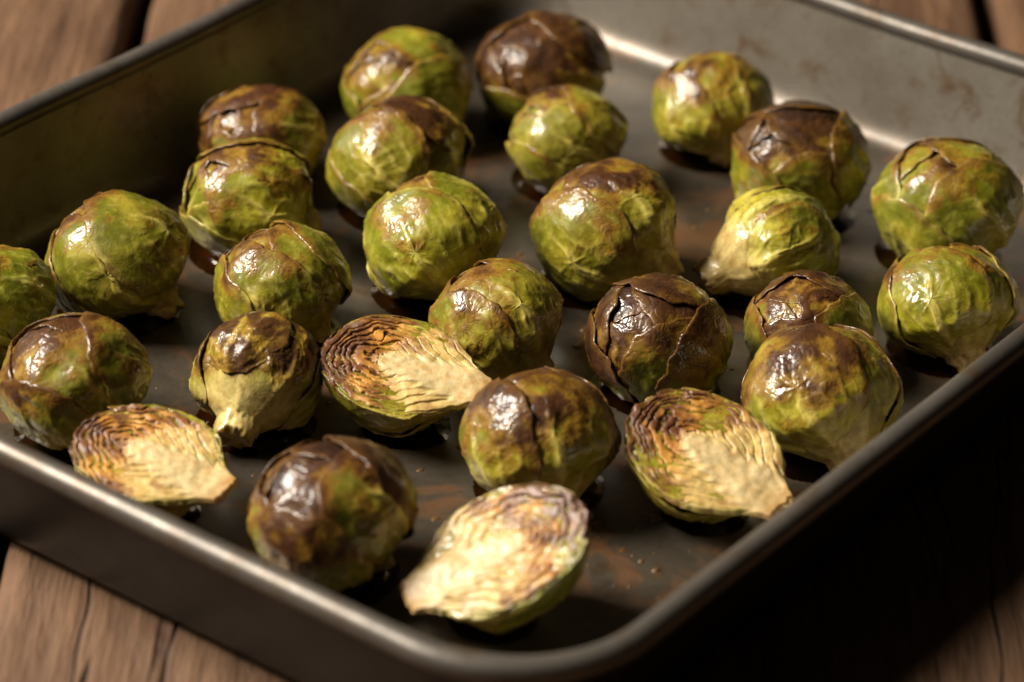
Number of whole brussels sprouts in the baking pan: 24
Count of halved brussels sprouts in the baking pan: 4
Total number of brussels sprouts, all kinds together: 28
